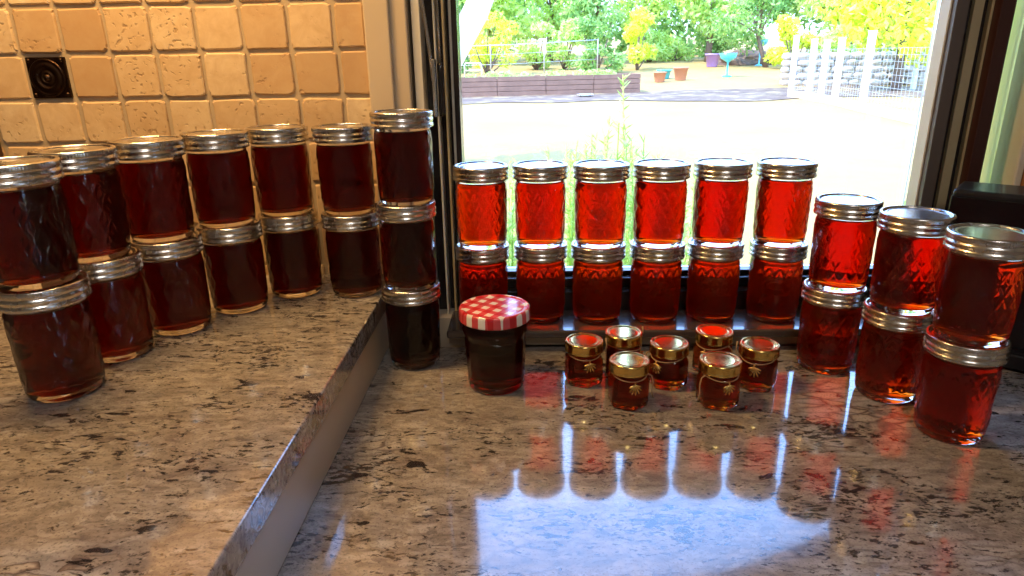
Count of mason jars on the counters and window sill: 33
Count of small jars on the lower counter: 7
